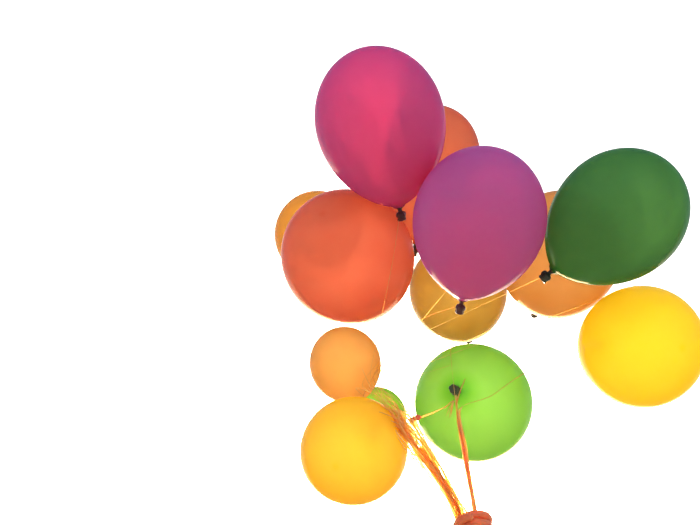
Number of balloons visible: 13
